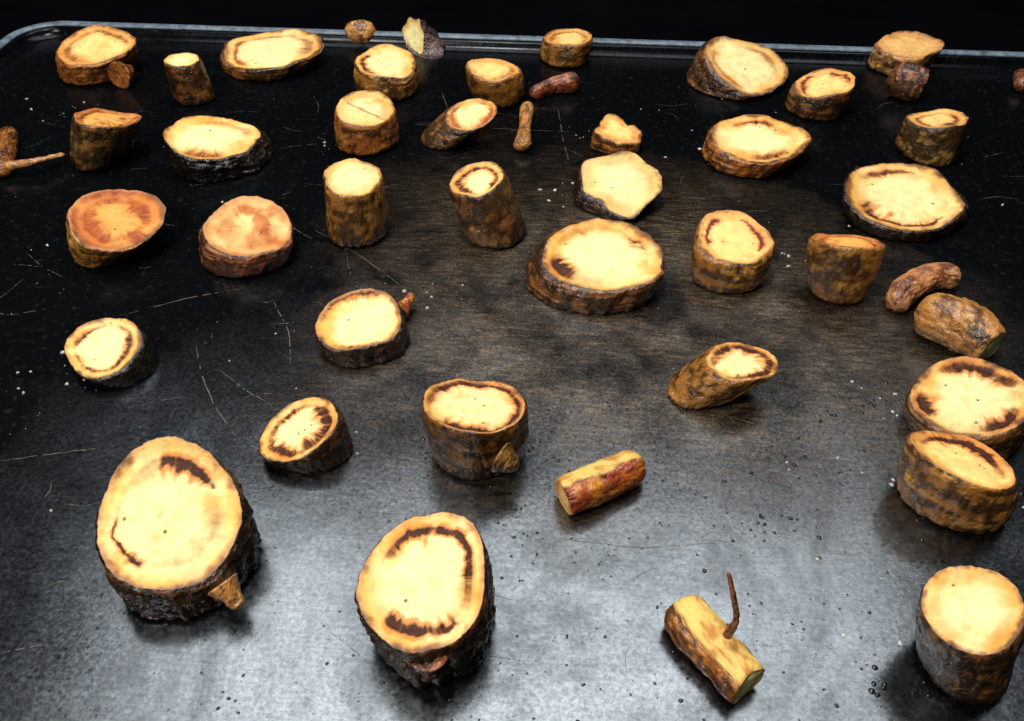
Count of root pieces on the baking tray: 46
